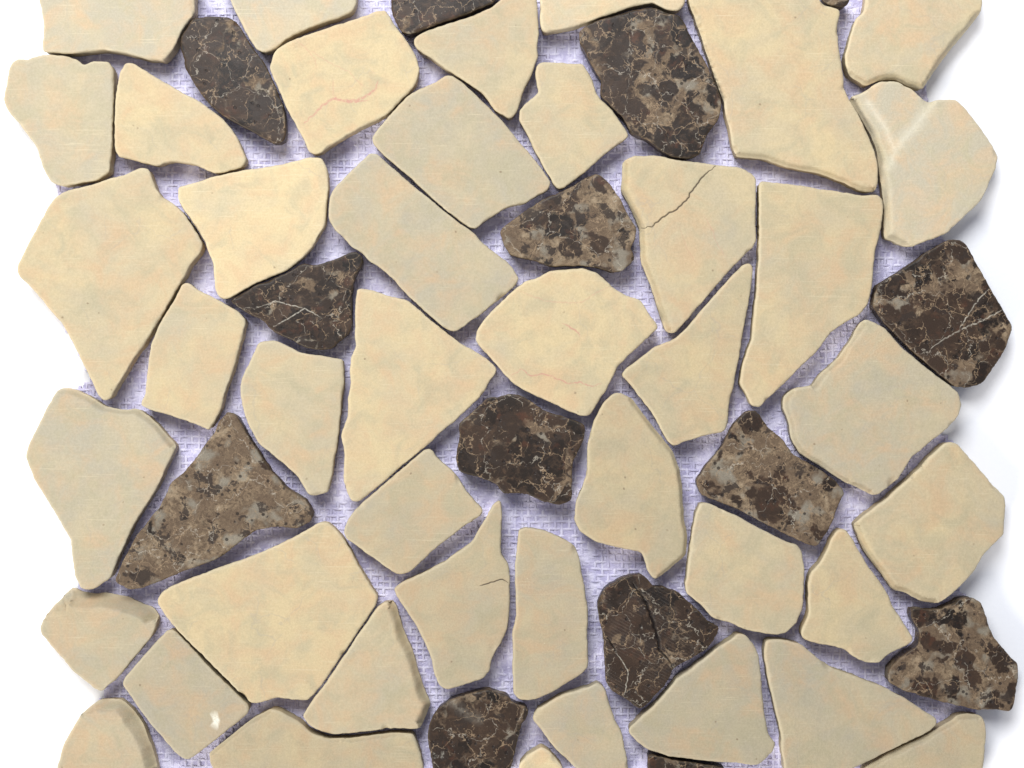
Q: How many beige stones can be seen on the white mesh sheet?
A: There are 42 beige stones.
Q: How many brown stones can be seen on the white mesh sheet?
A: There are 14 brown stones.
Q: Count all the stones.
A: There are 56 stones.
